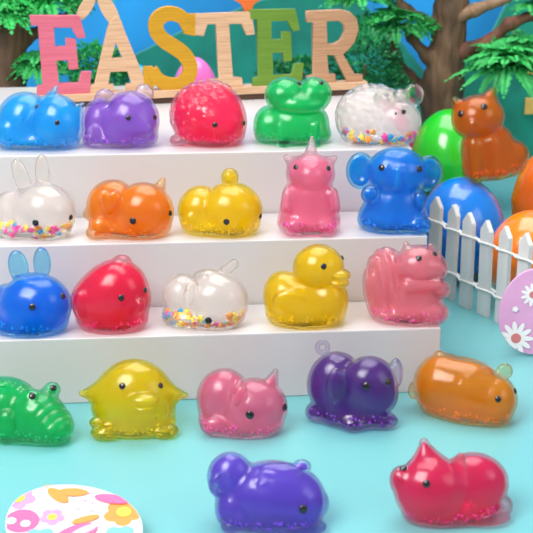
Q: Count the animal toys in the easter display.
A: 23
